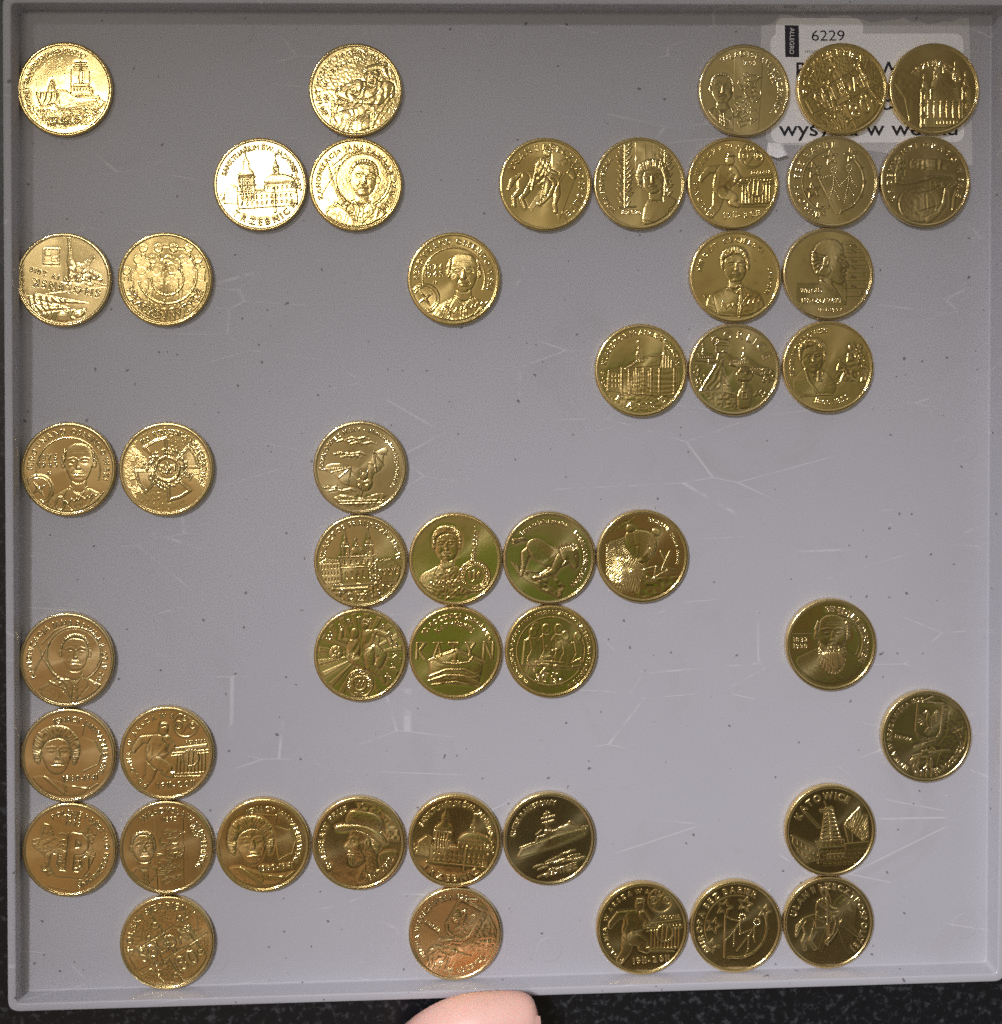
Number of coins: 47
